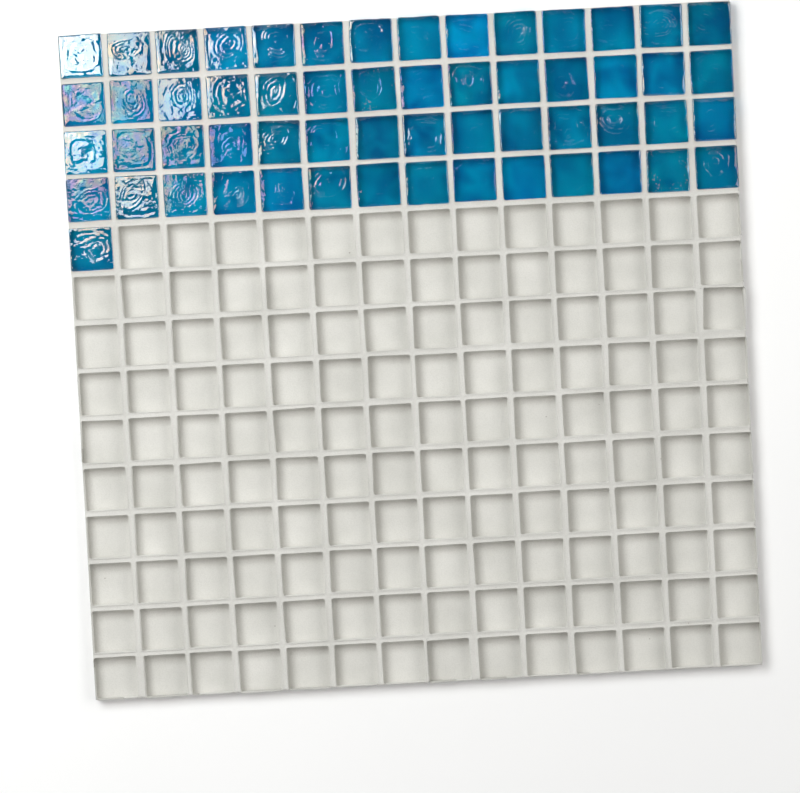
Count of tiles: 57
